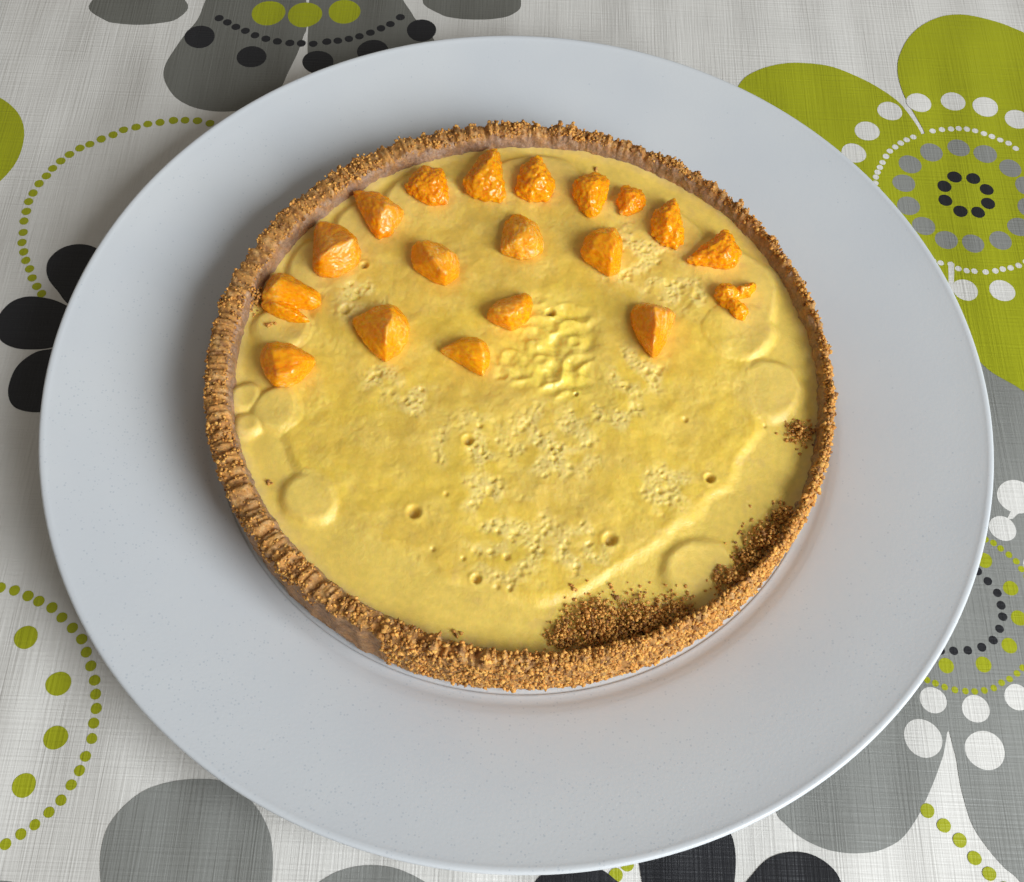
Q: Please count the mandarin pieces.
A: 19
